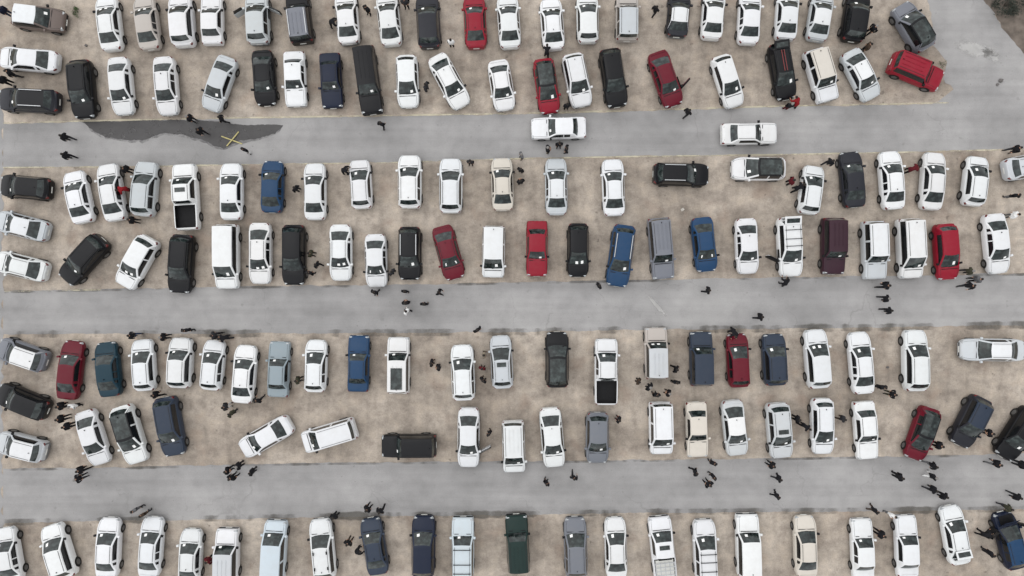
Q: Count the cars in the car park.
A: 159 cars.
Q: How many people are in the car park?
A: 135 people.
